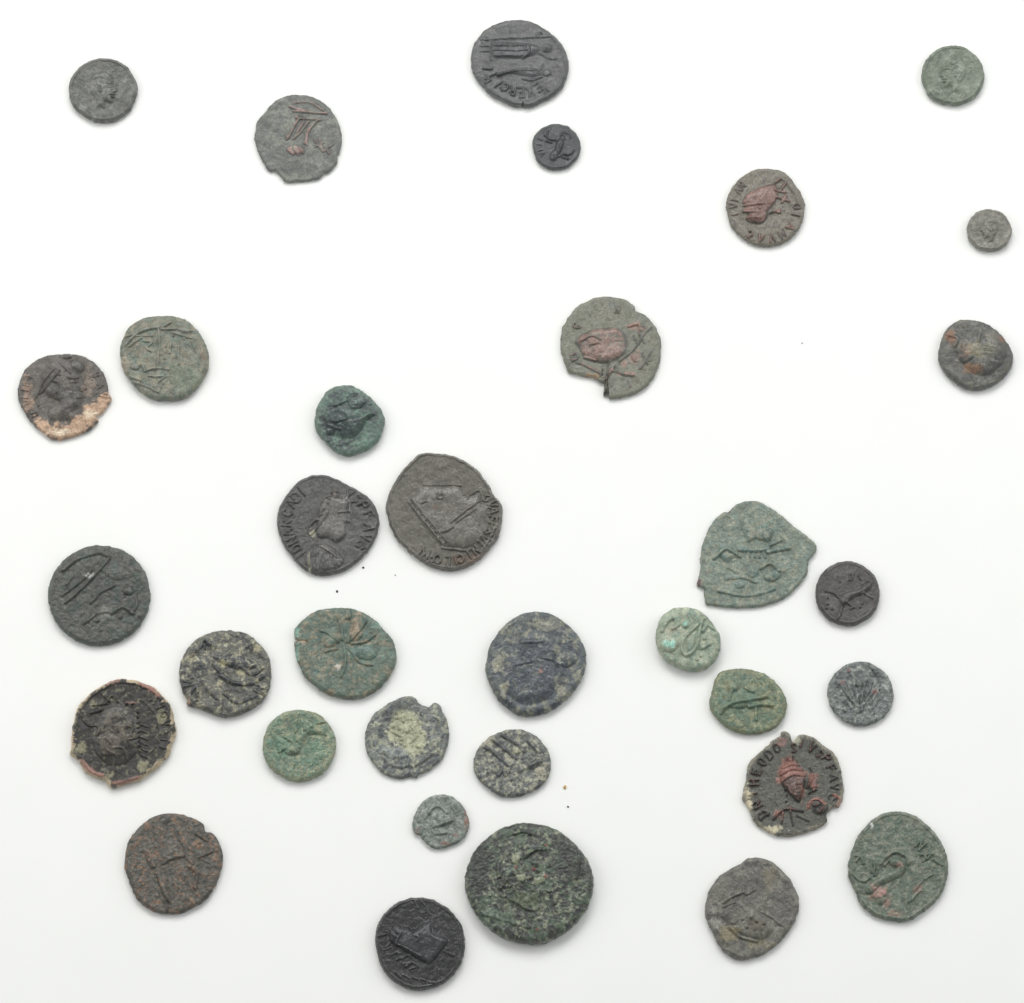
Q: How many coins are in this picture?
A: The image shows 34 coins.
